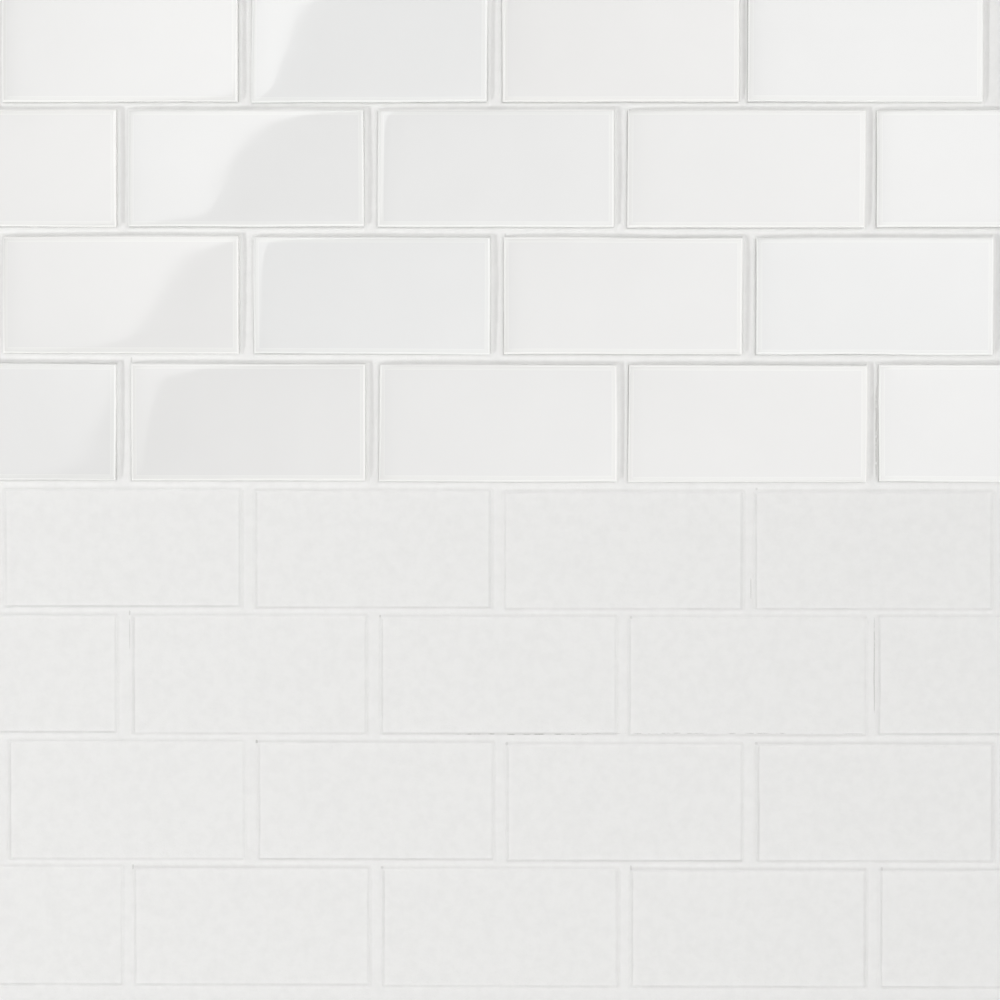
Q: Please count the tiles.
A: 18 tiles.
